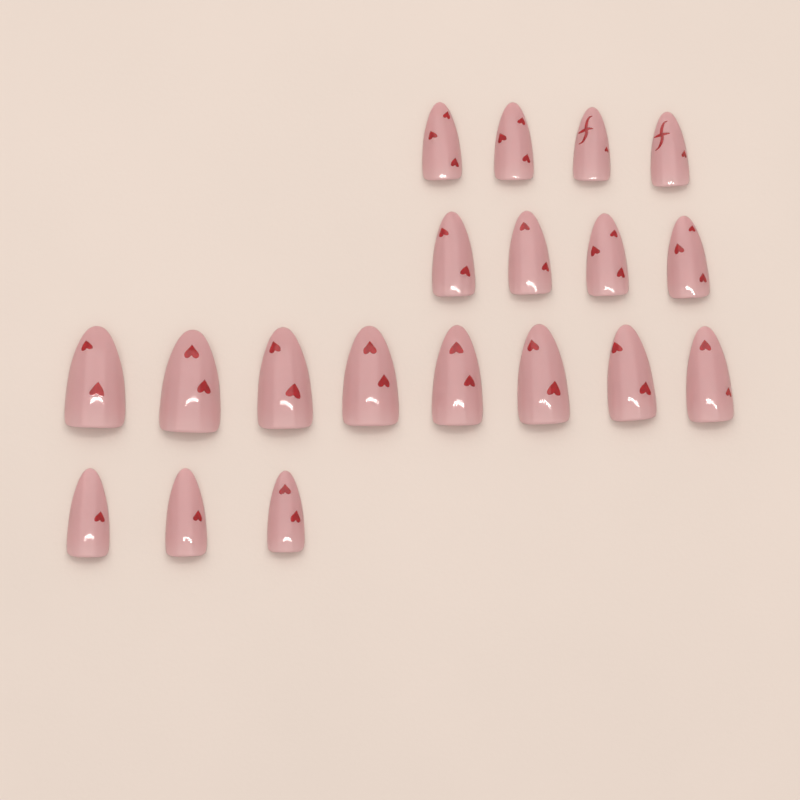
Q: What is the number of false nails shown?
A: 19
